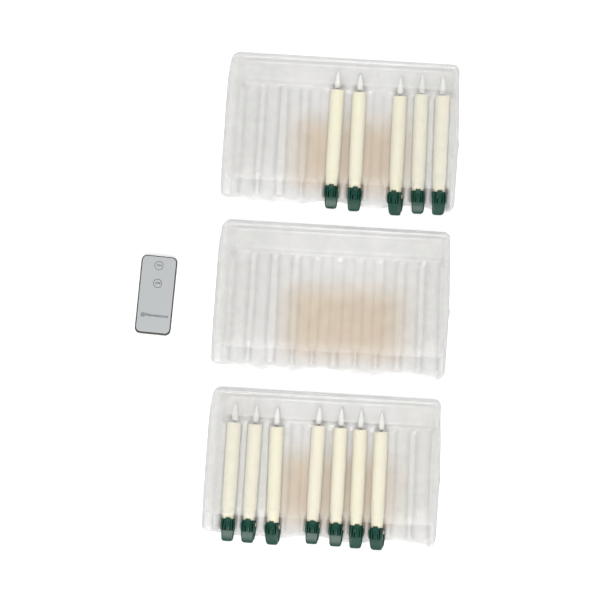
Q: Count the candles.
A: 12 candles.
